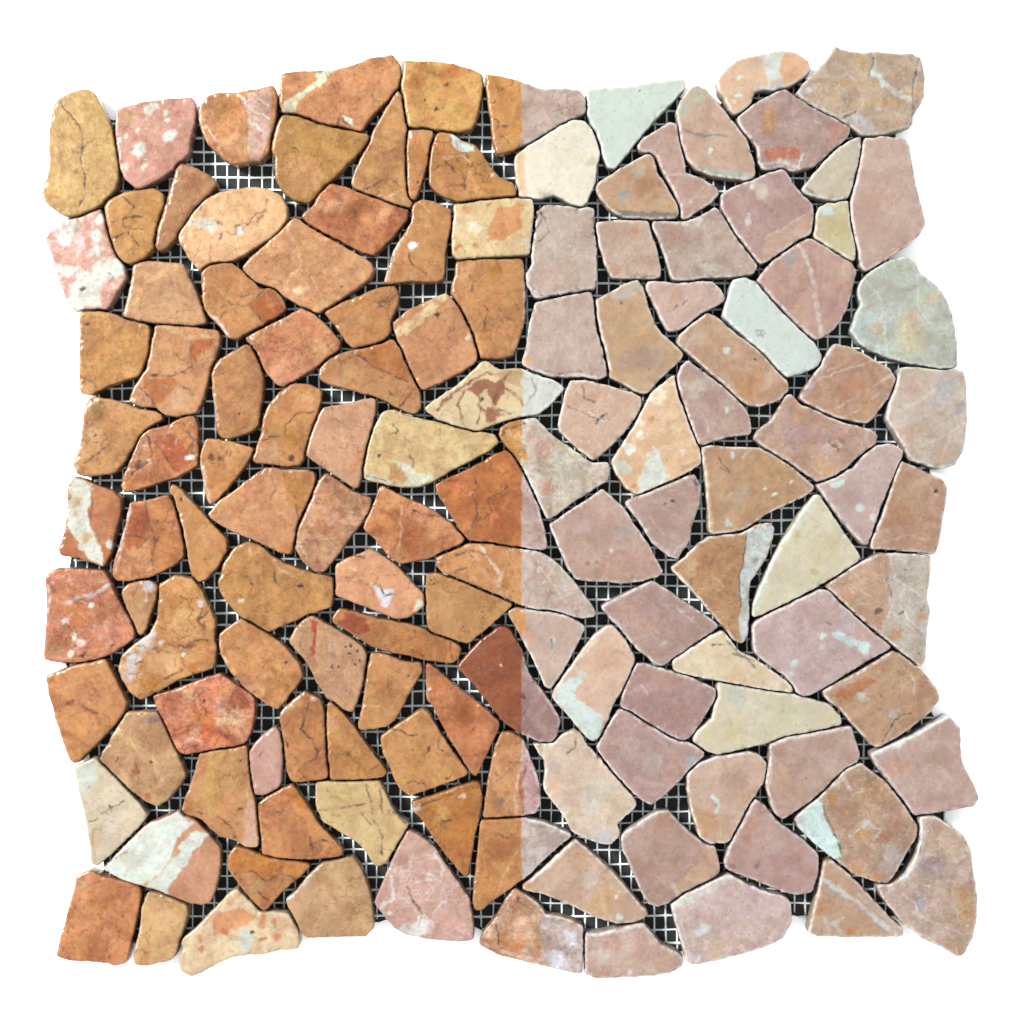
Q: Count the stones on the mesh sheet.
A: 135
